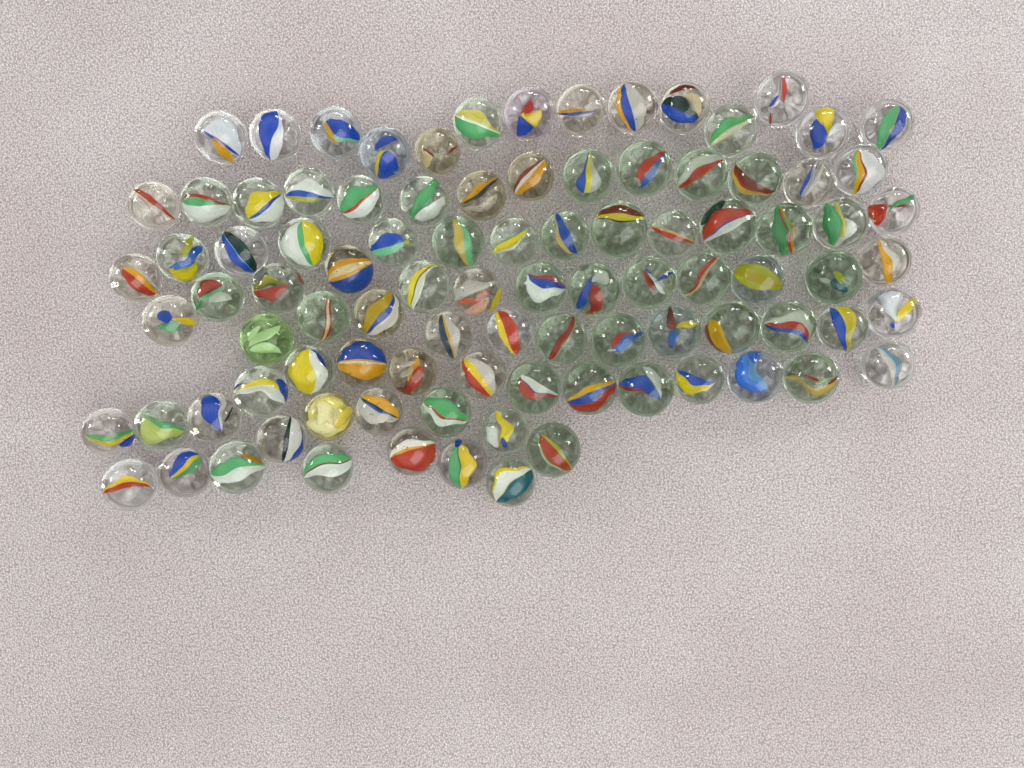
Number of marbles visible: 95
